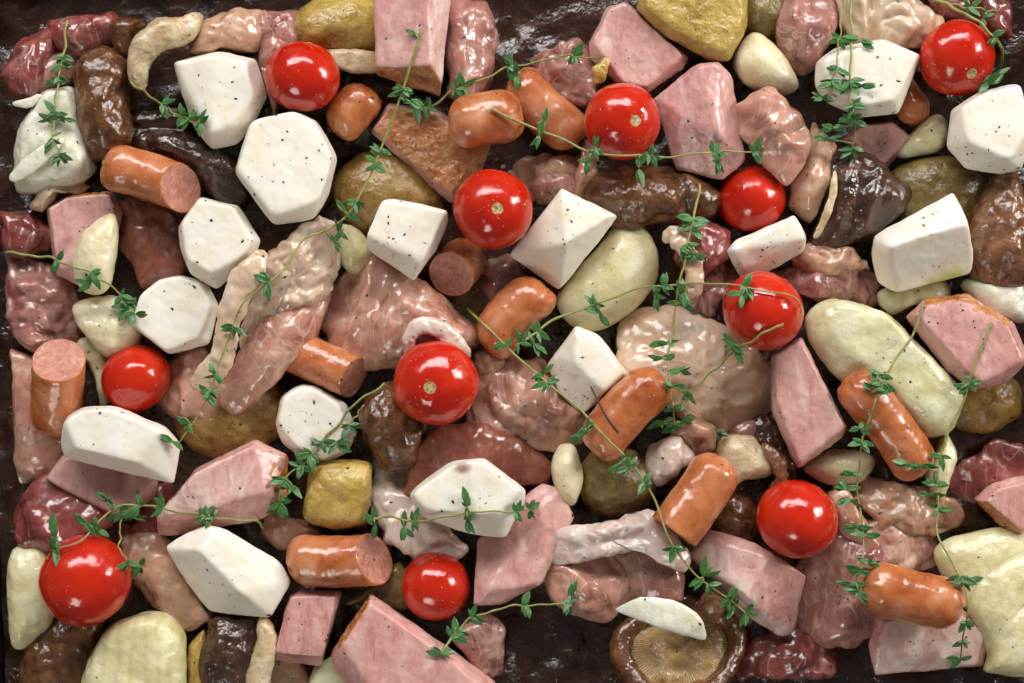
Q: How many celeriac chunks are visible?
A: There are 15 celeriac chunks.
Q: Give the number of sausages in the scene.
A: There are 14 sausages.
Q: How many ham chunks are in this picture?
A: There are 16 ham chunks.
